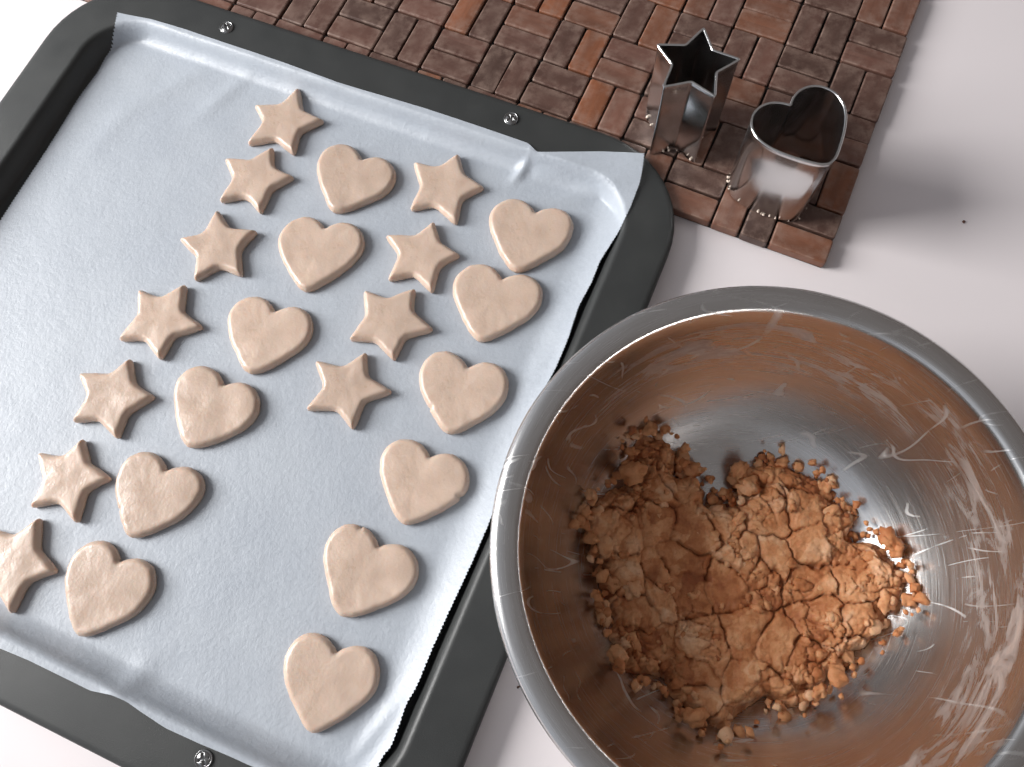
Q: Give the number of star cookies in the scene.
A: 11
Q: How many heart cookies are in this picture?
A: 12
